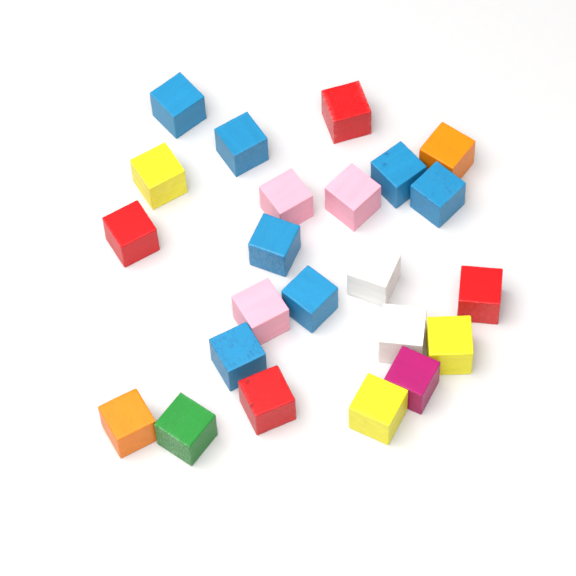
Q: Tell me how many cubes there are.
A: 23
